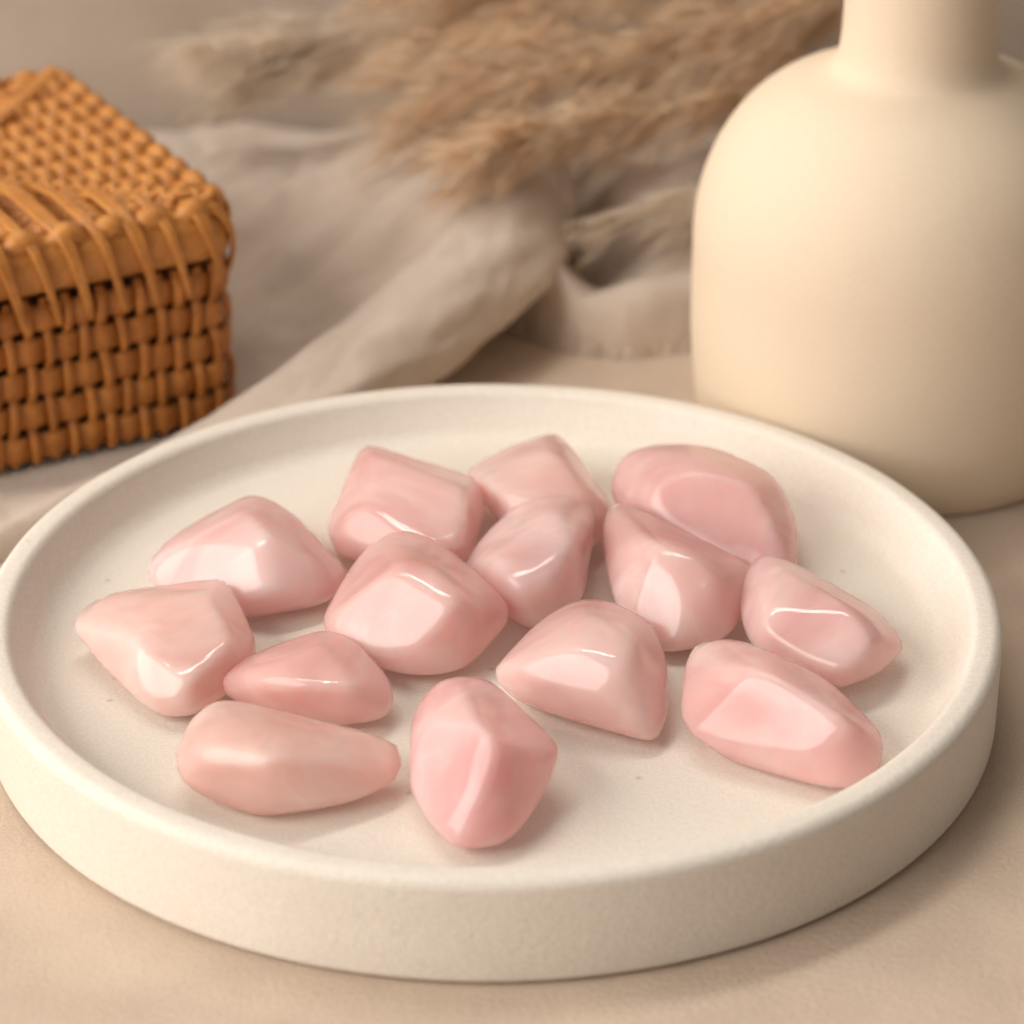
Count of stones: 14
